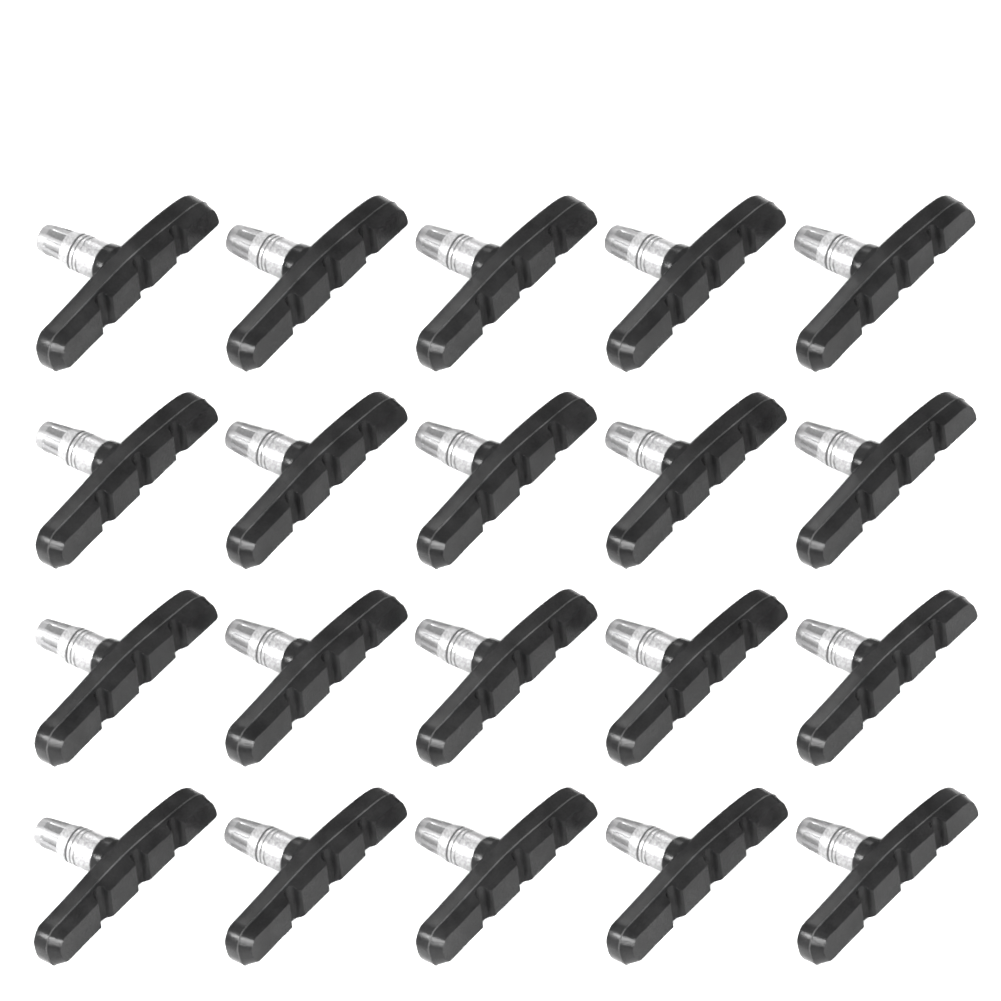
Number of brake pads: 20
